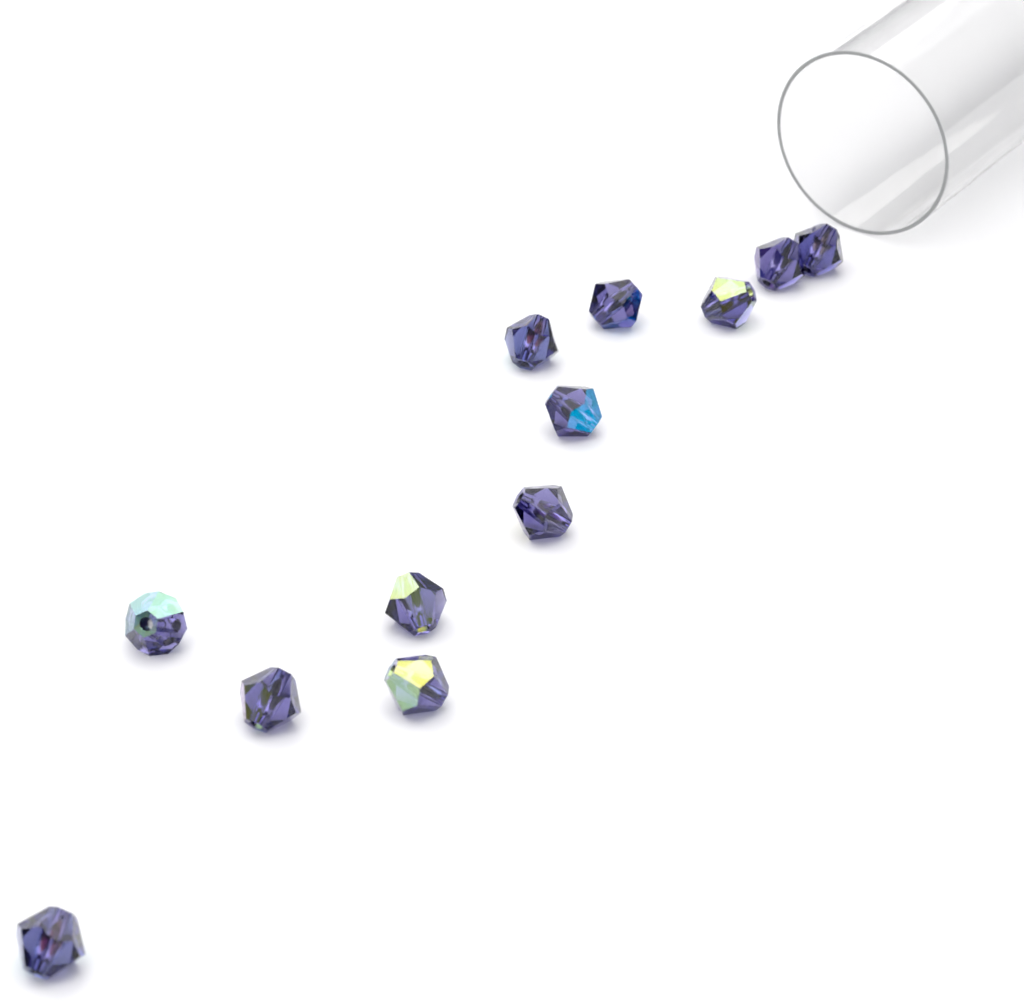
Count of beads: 12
